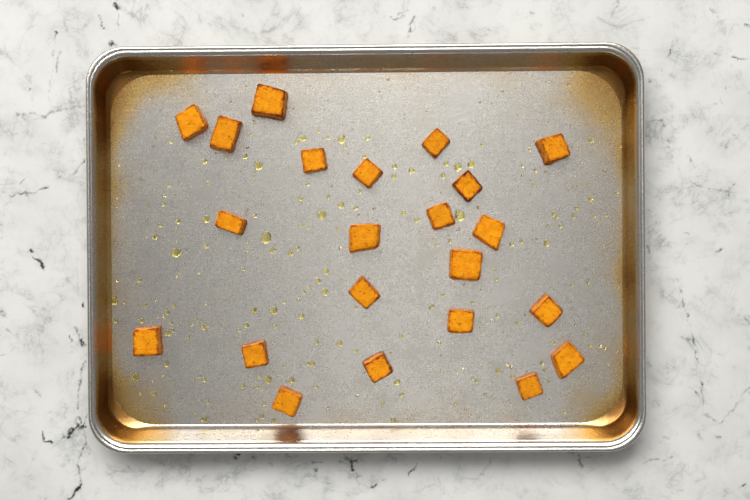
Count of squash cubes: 22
